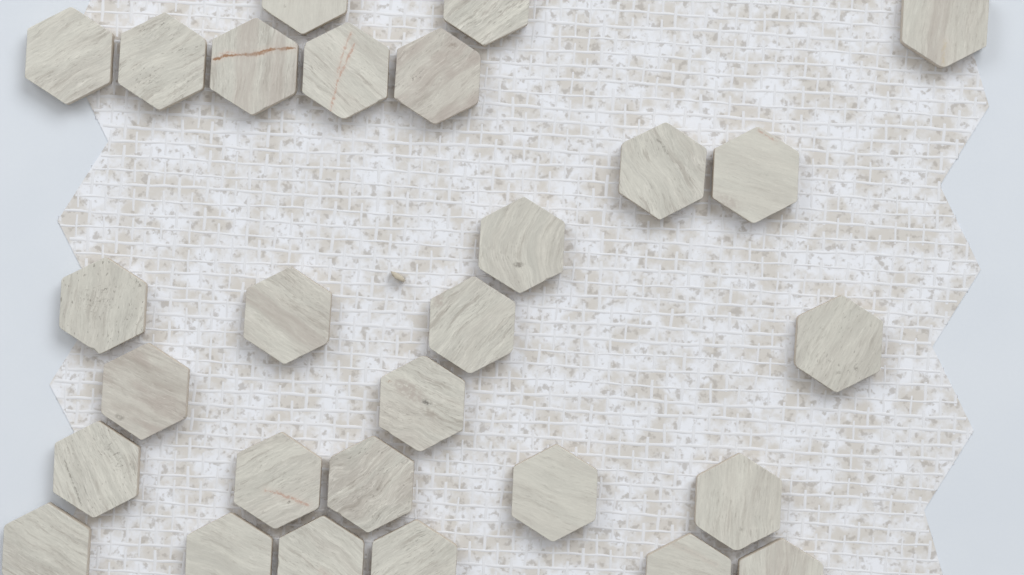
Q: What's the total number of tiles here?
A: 28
